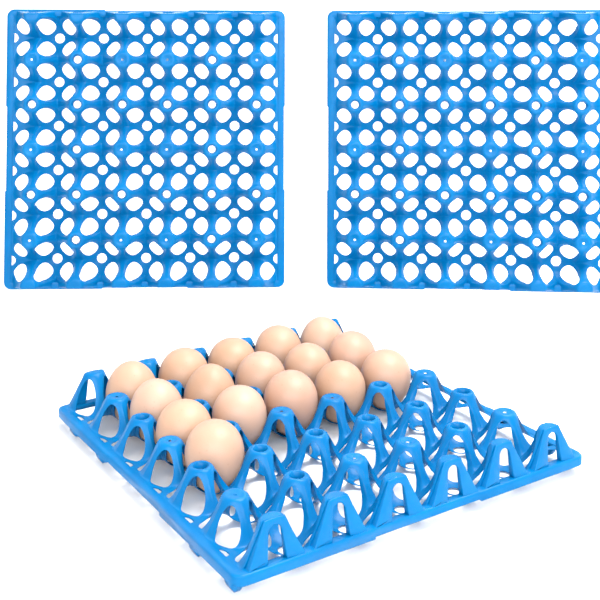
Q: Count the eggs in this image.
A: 16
